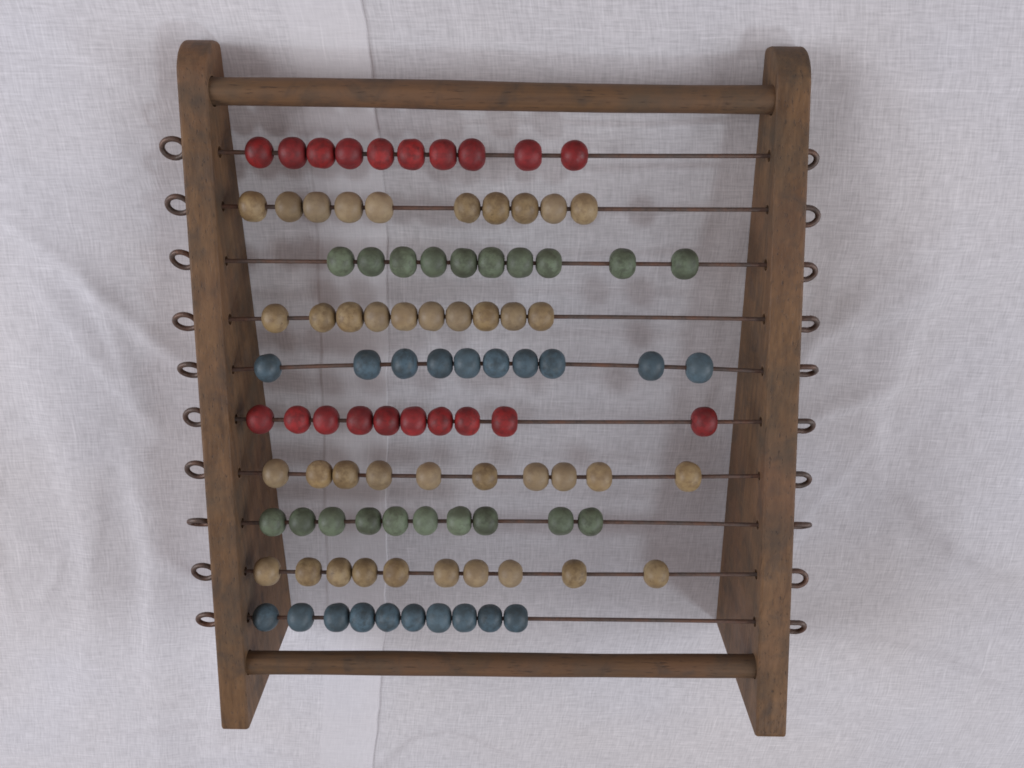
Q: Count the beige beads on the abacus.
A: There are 40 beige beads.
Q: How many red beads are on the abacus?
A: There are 20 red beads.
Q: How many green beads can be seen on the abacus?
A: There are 20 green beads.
